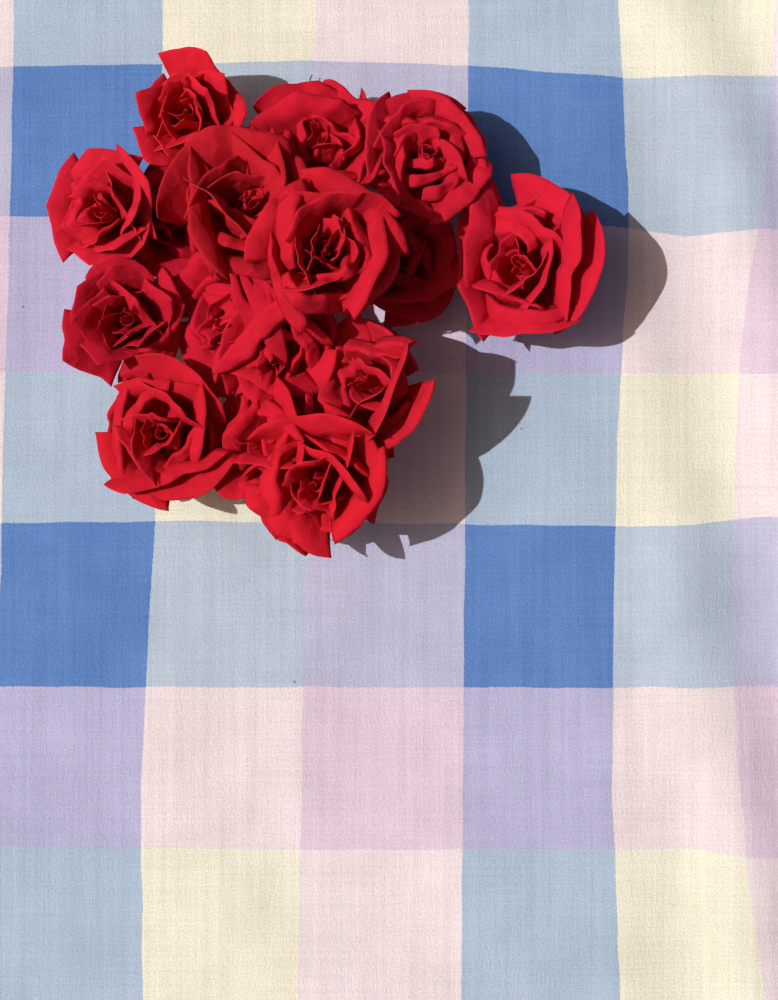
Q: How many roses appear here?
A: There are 16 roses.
